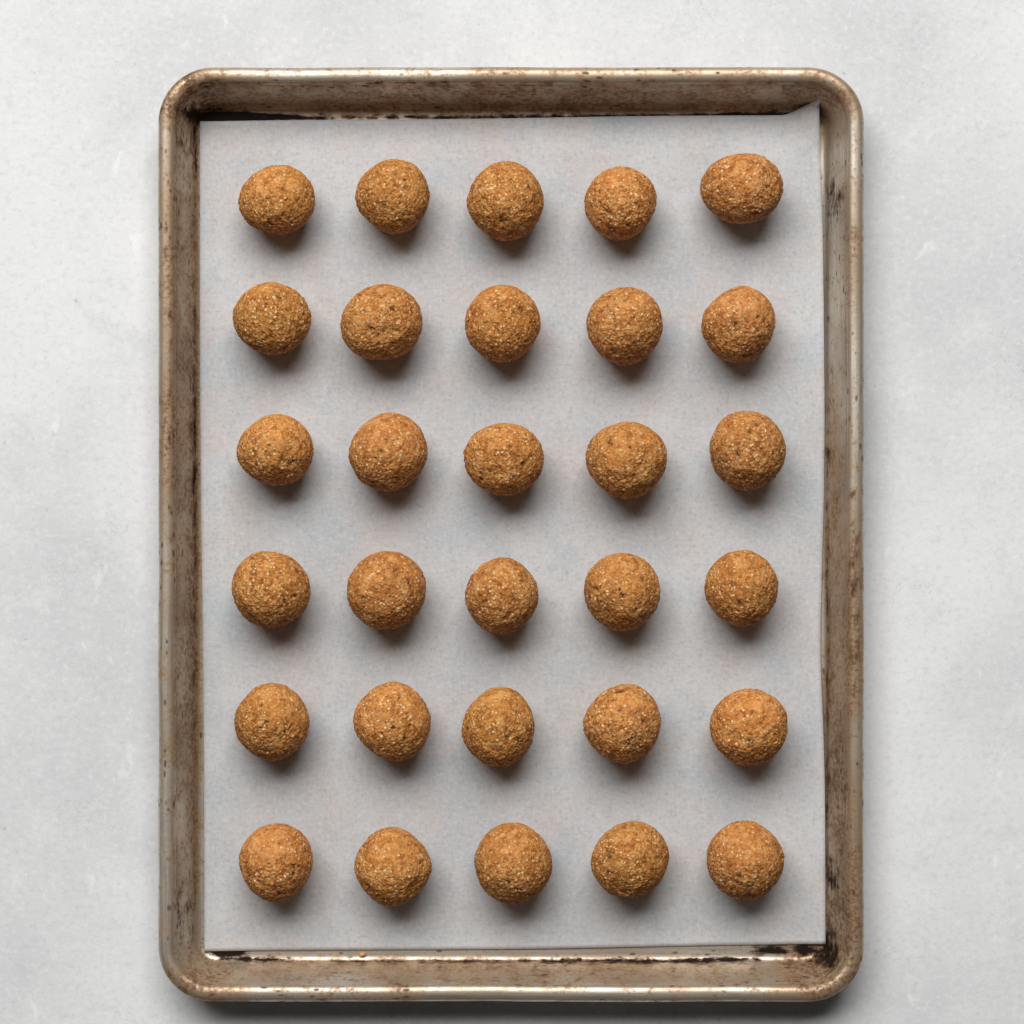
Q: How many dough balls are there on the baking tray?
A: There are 30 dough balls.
